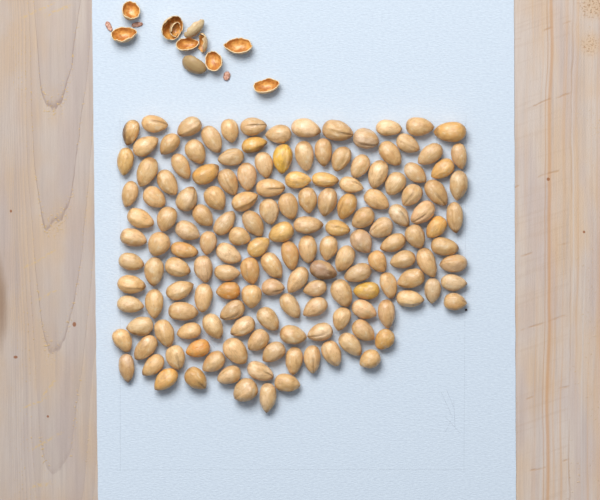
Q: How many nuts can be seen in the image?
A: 157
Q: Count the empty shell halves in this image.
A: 11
